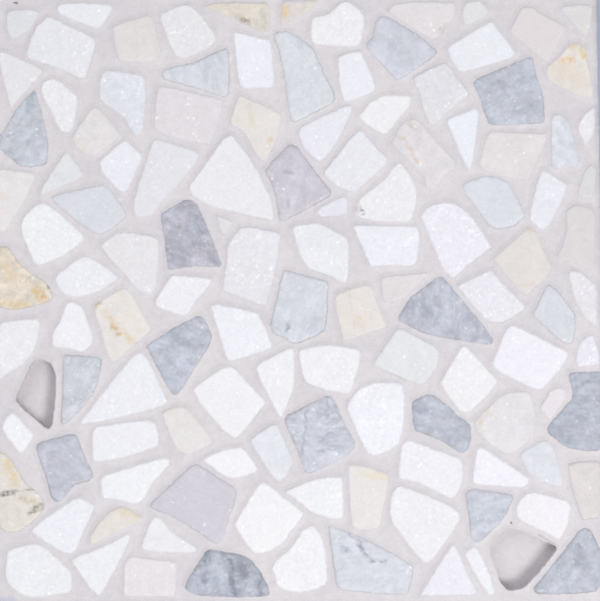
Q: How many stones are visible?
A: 119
